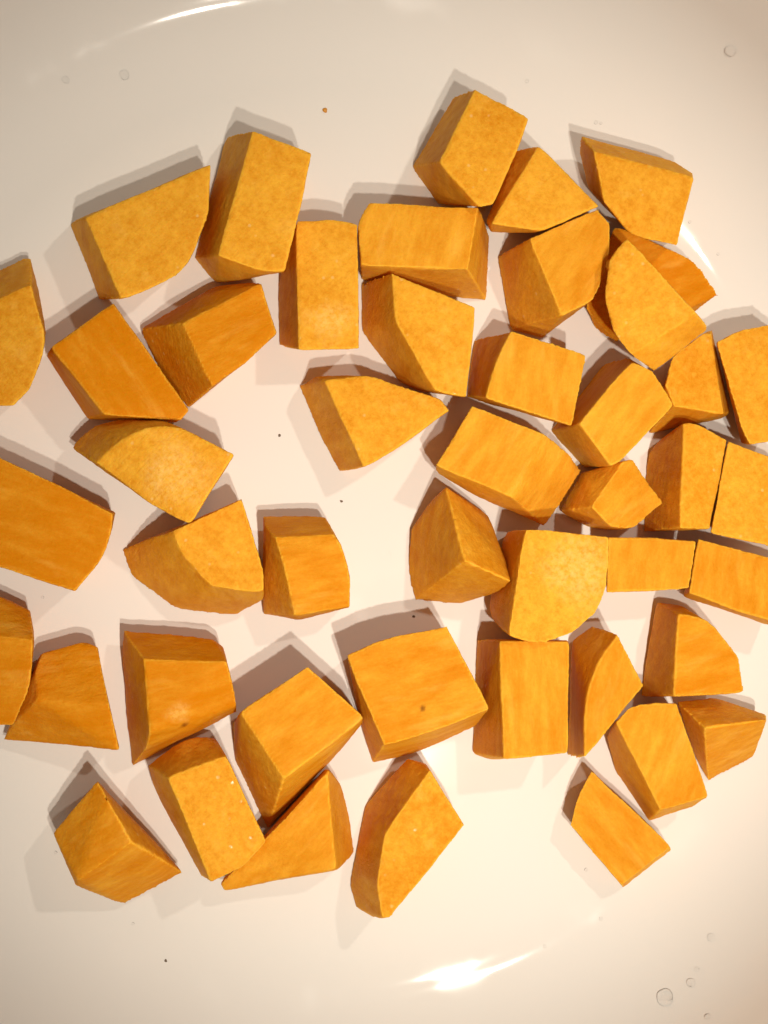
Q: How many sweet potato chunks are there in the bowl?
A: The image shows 46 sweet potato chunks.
